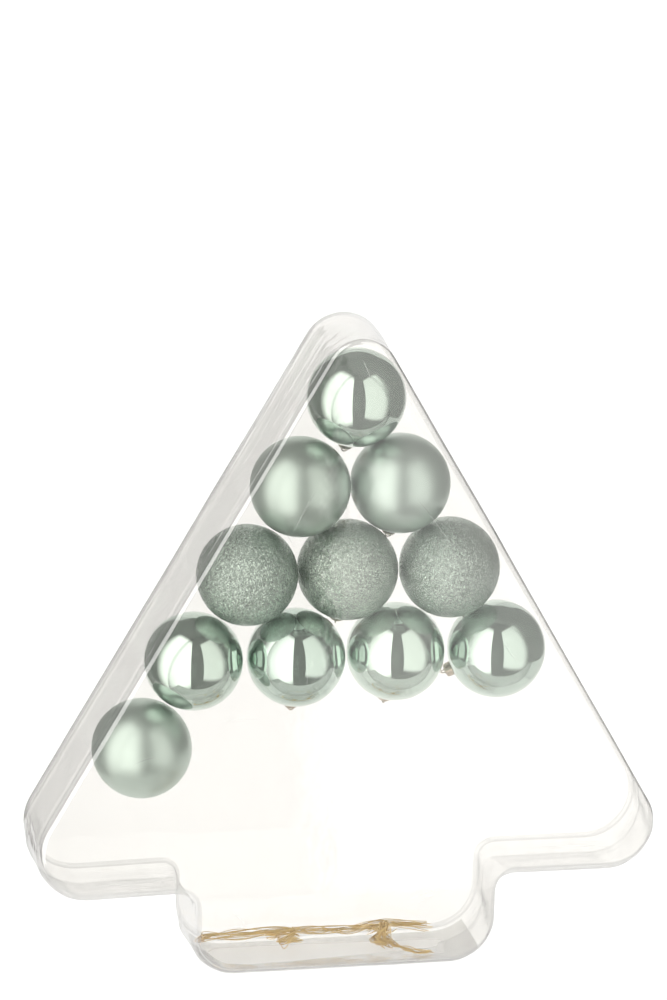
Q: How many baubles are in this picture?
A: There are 11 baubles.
